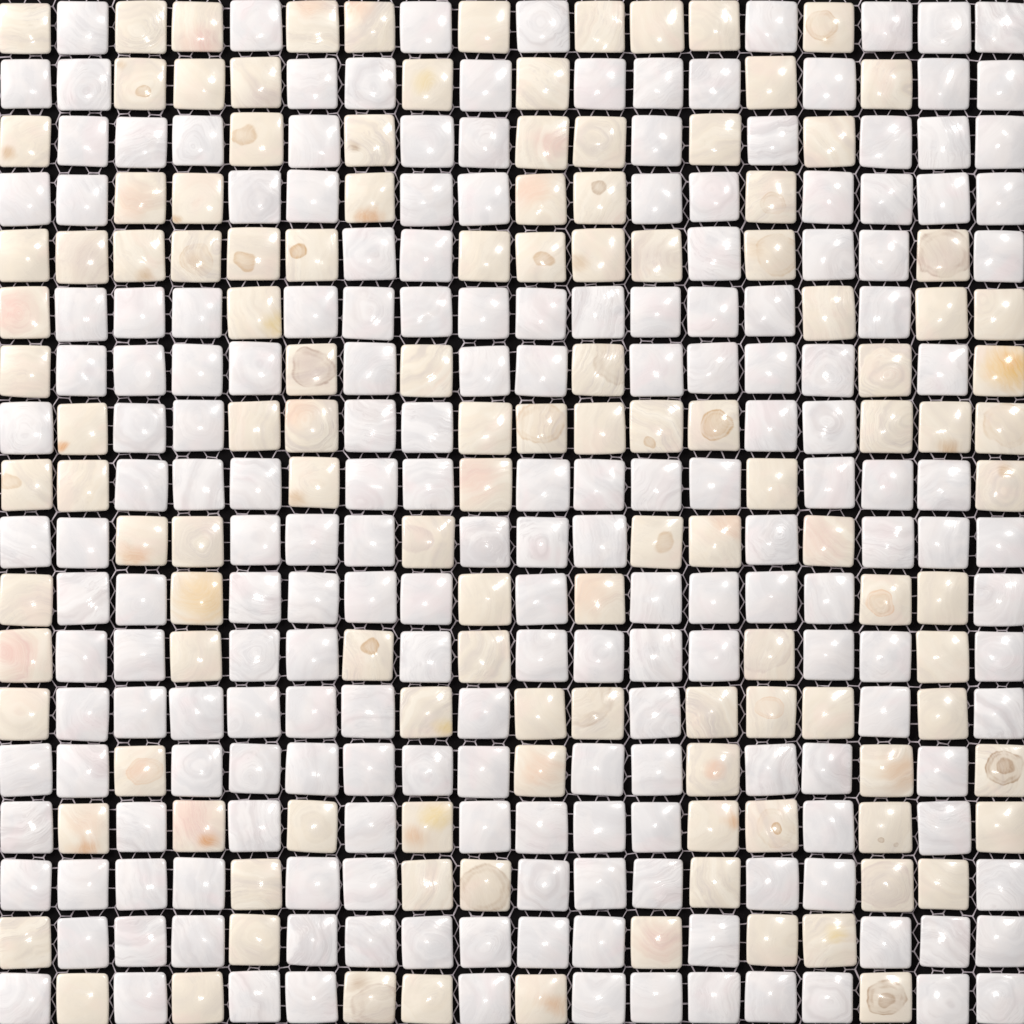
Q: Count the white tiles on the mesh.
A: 198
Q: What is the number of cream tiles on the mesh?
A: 126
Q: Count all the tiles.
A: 324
